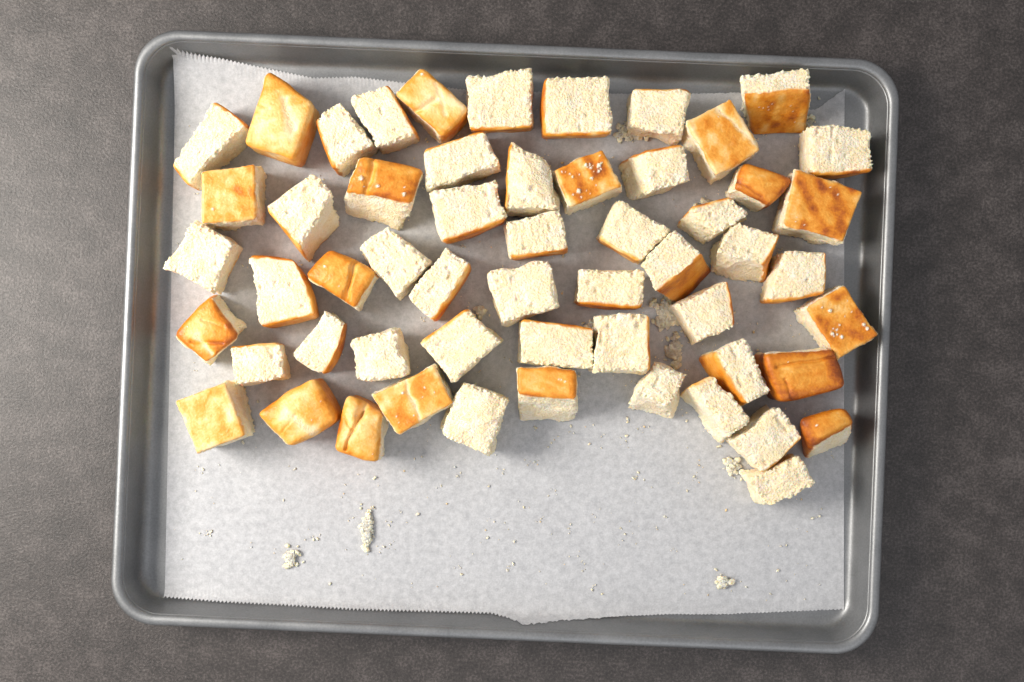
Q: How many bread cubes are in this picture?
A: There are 56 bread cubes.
